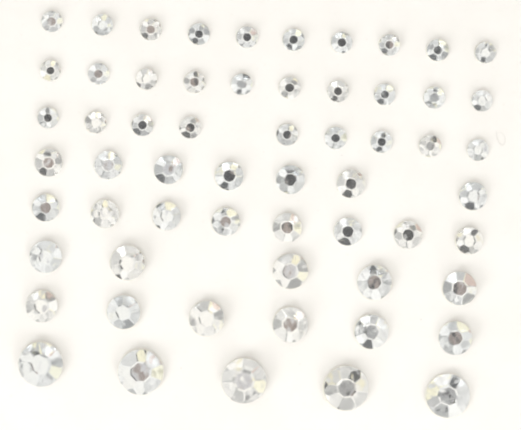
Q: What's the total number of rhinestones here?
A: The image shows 60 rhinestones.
